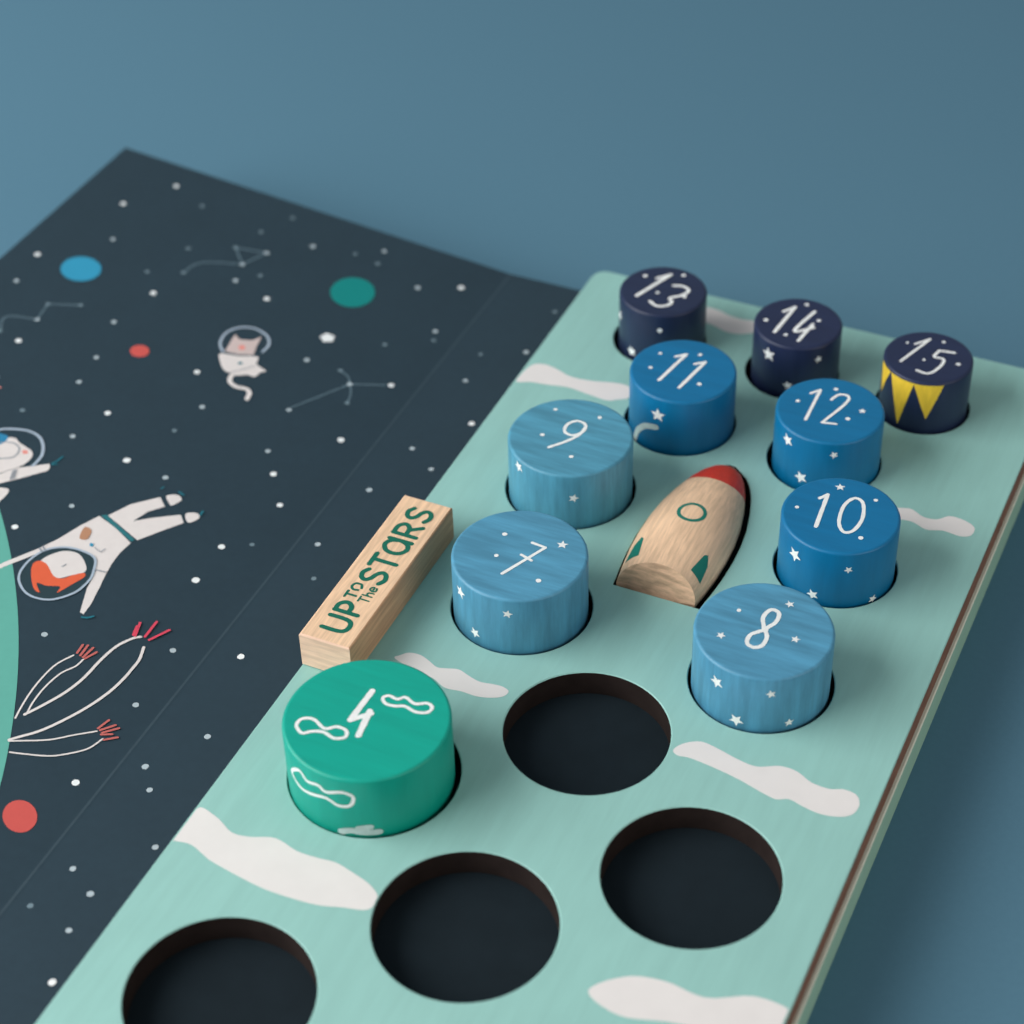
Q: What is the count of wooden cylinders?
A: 10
